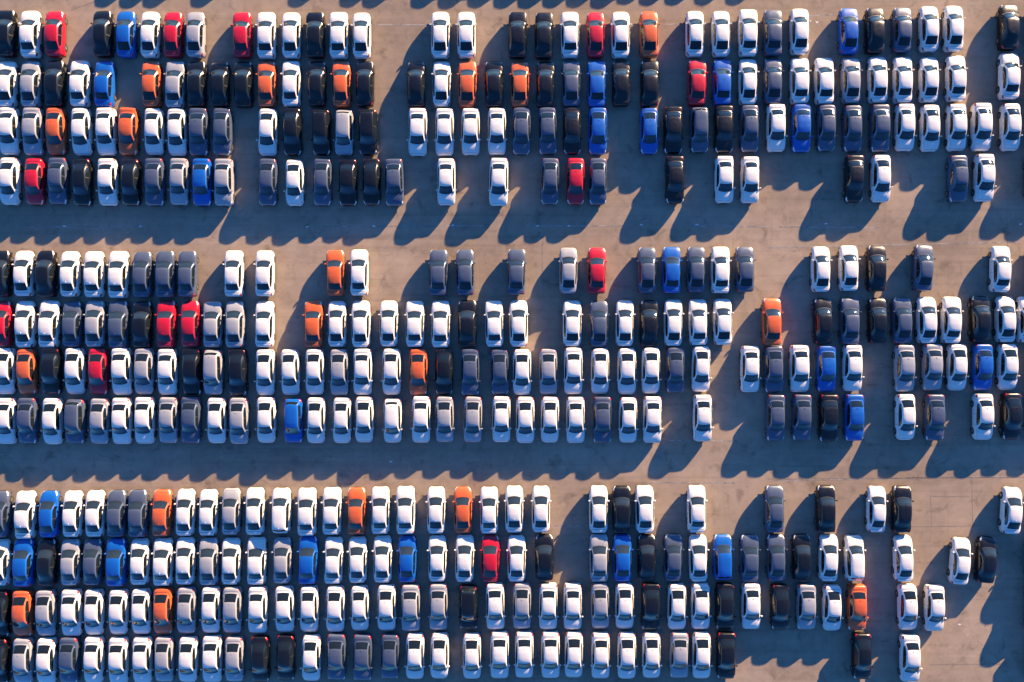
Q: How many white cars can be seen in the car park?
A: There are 200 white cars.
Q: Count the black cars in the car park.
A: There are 63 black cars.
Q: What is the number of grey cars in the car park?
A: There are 59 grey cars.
